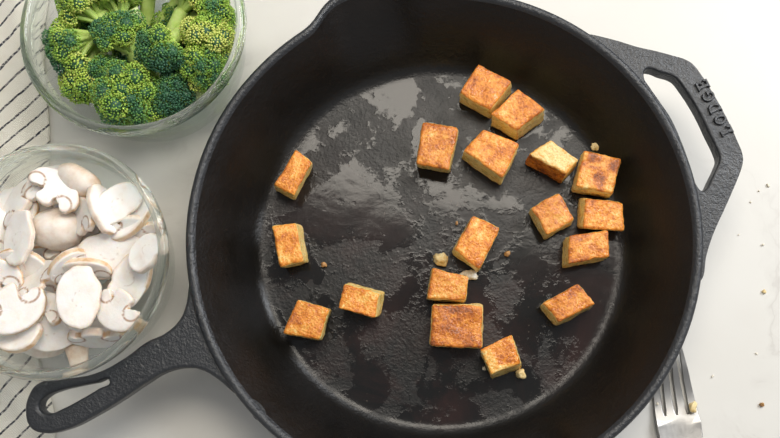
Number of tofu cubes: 18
